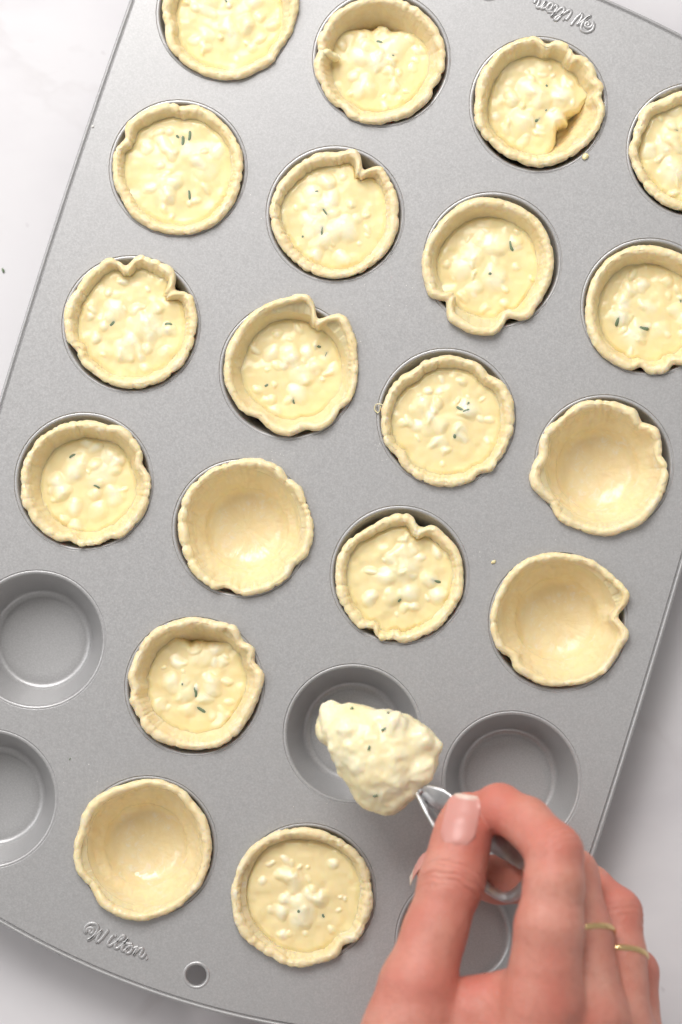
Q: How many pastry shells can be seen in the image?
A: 19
